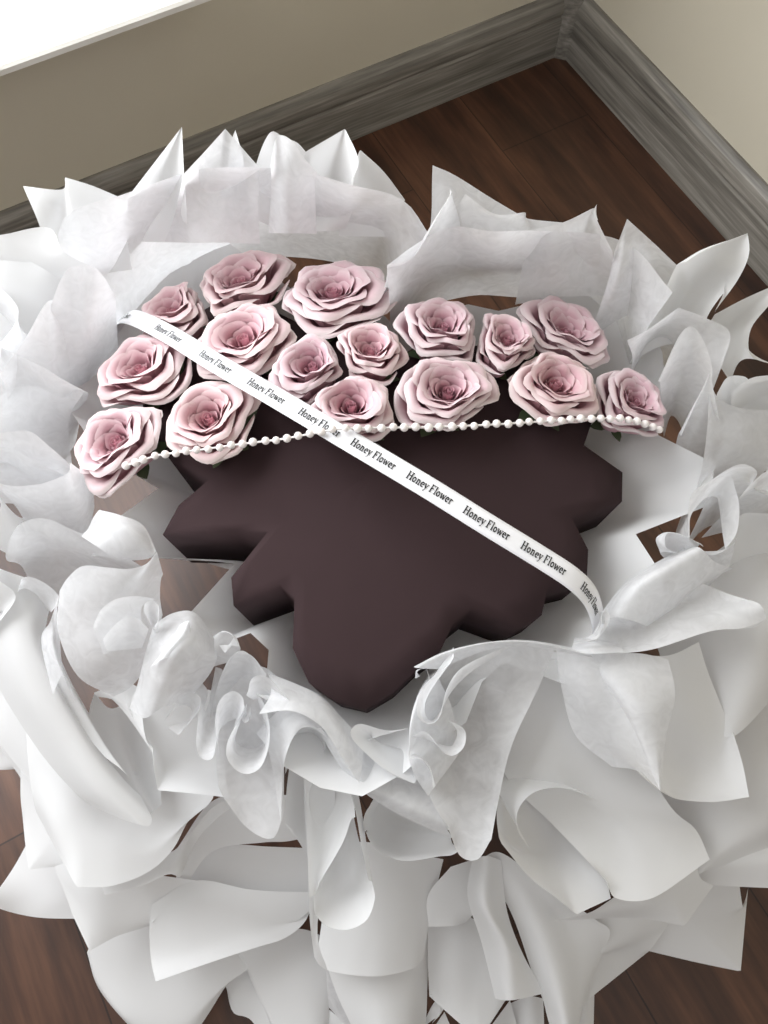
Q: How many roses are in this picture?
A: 16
